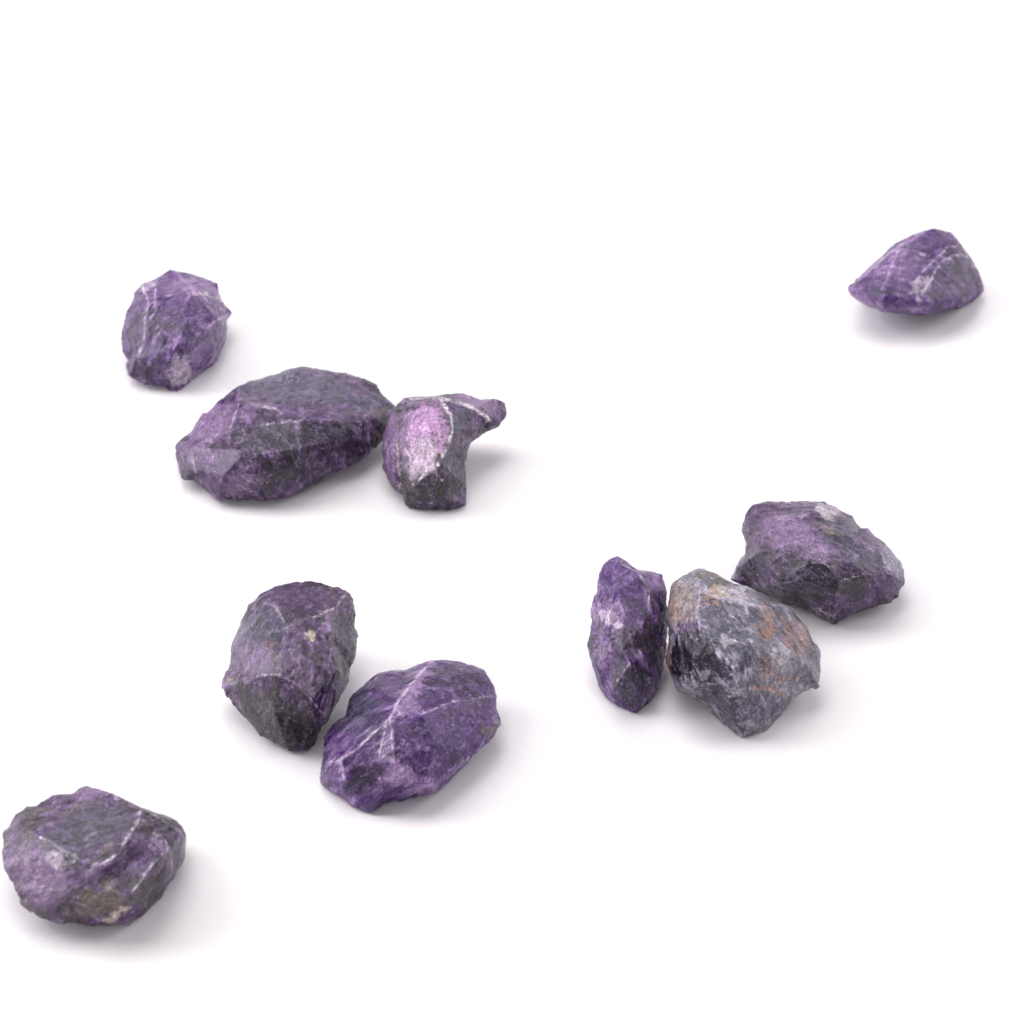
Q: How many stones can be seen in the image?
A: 10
